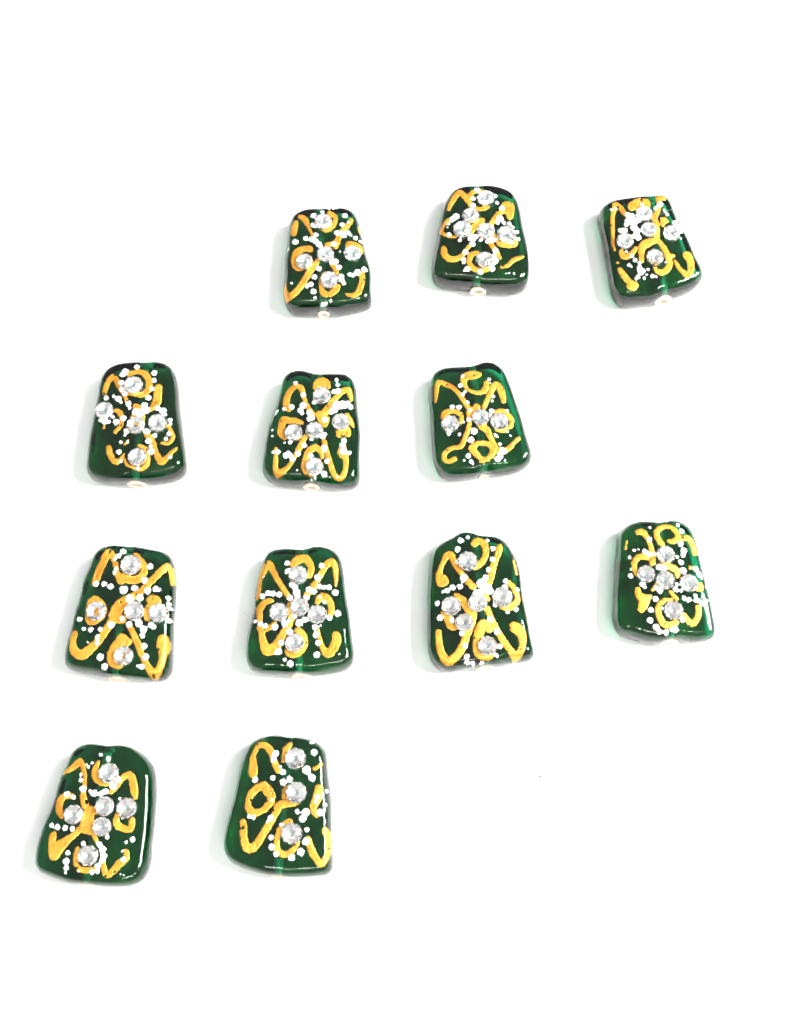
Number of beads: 12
